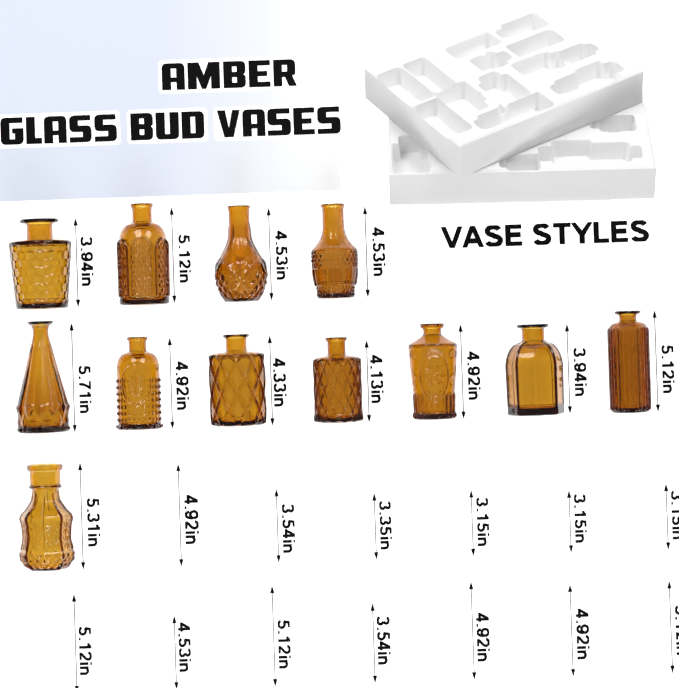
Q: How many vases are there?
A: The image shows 12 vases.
